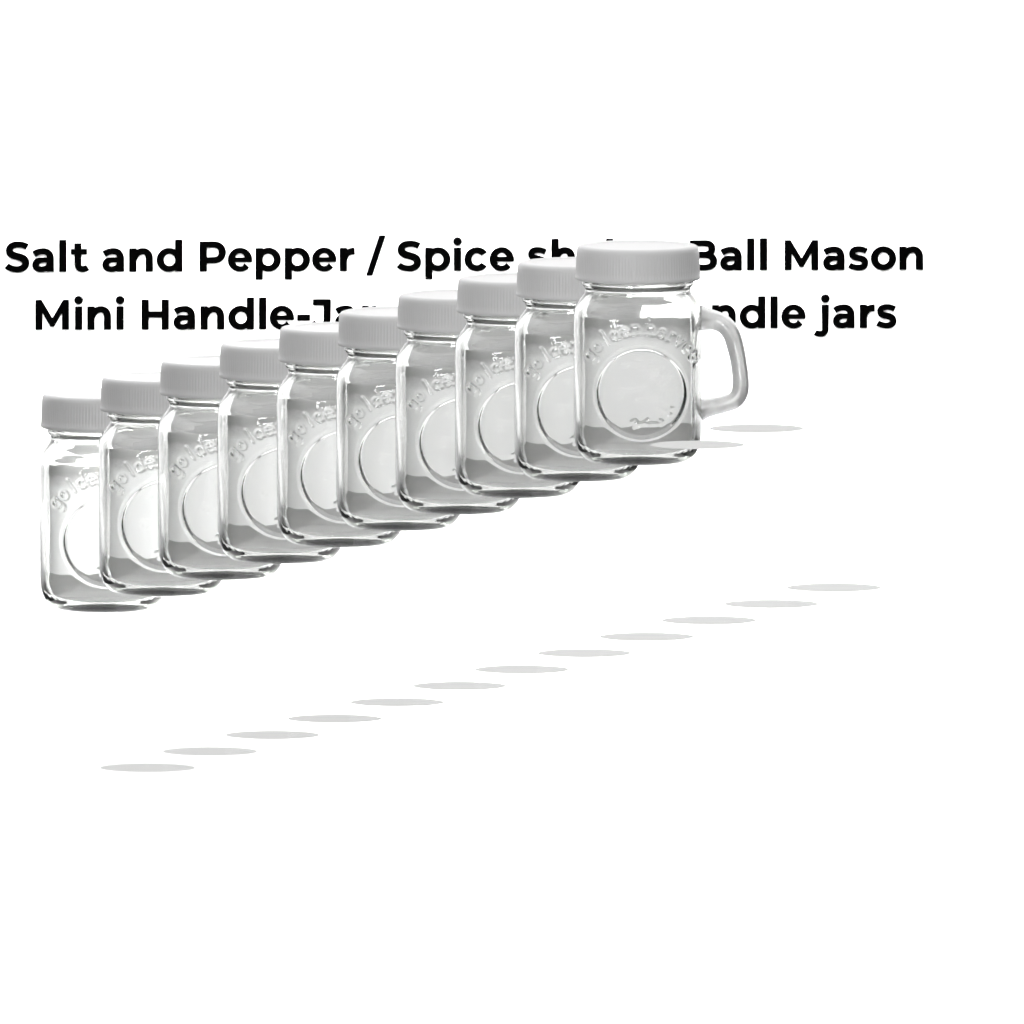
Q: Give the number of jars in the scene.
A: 10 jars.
